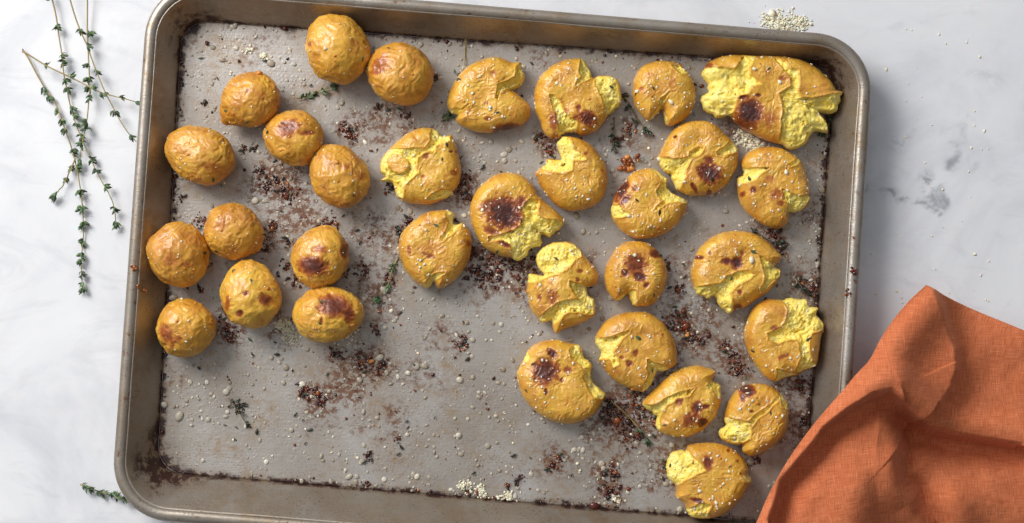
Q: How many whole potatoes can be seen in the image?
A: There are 12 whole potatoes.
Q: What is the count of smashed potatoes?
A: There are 20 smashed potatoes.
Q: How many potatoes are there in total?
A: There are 32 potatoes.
